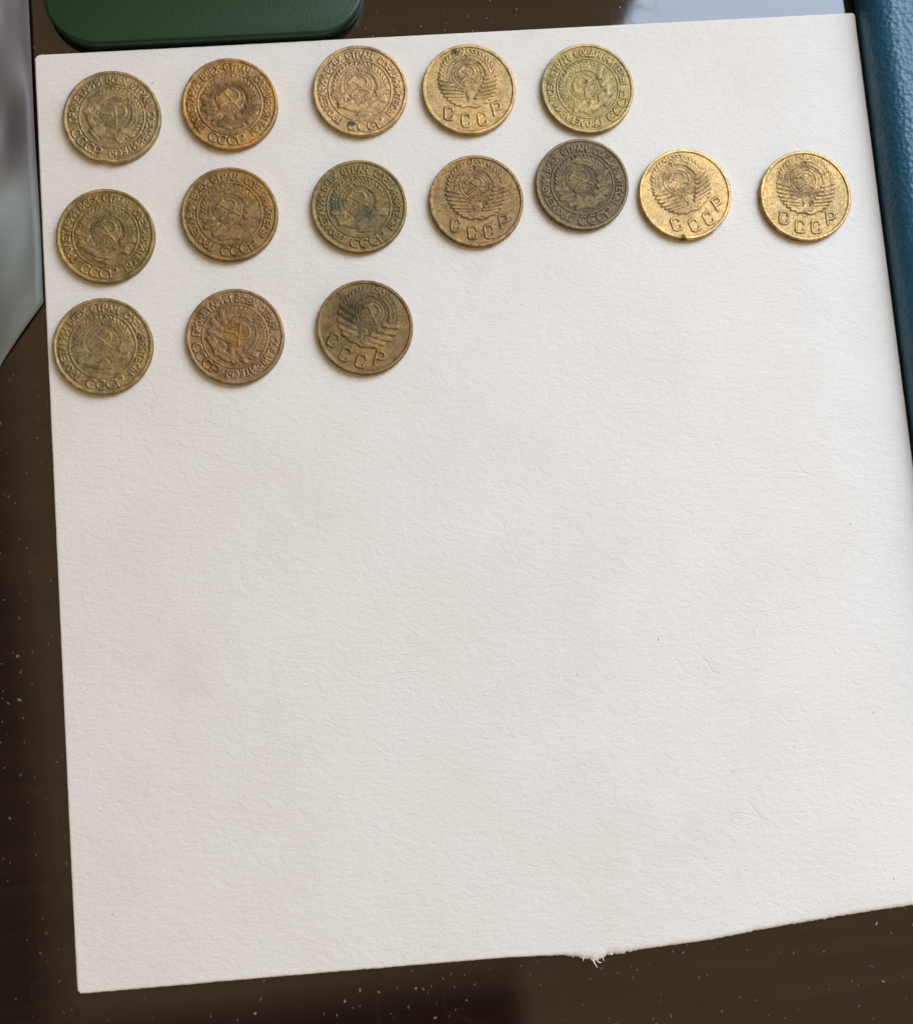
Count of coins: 15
